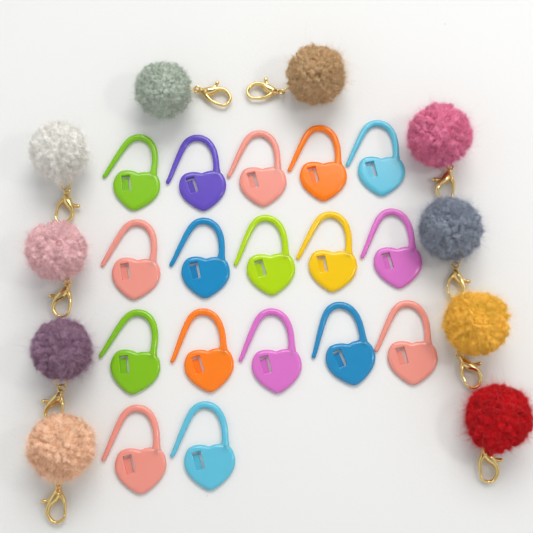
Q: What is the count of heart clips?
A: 17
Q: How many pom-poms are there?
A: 10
